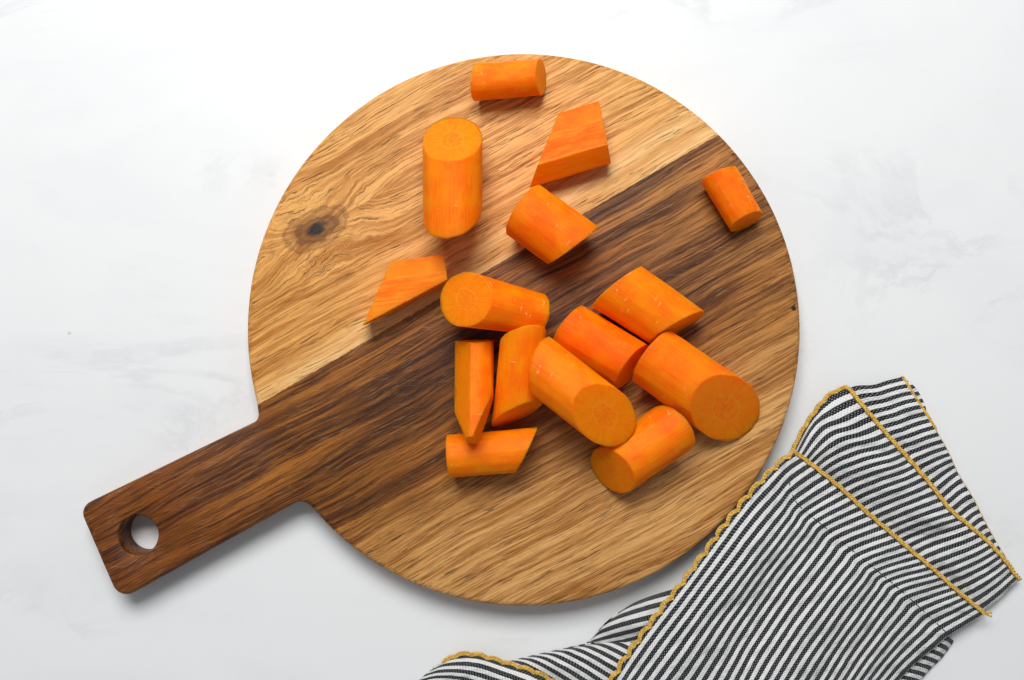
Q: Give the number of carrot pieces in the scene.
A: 15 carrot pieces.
